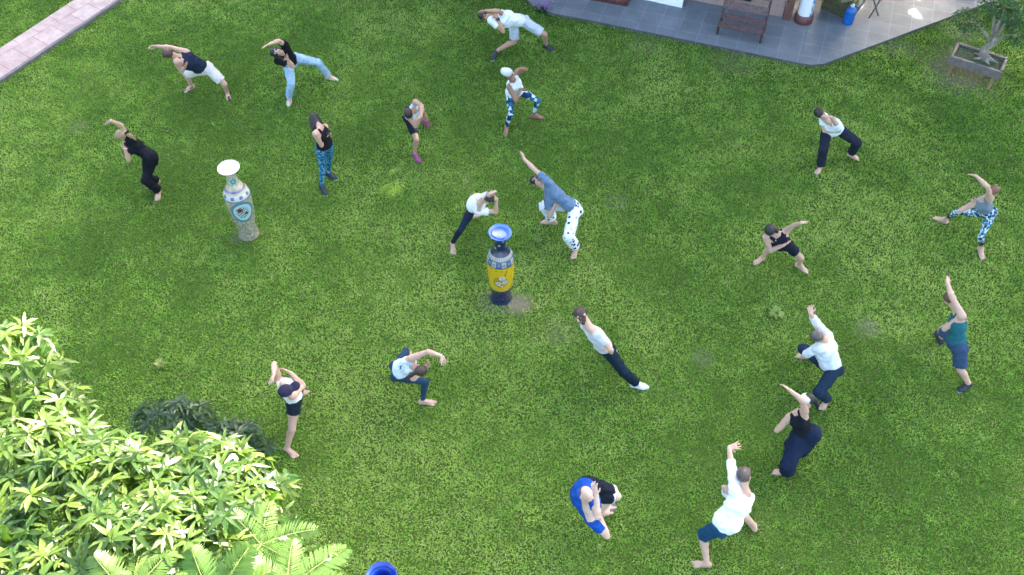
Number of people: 20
